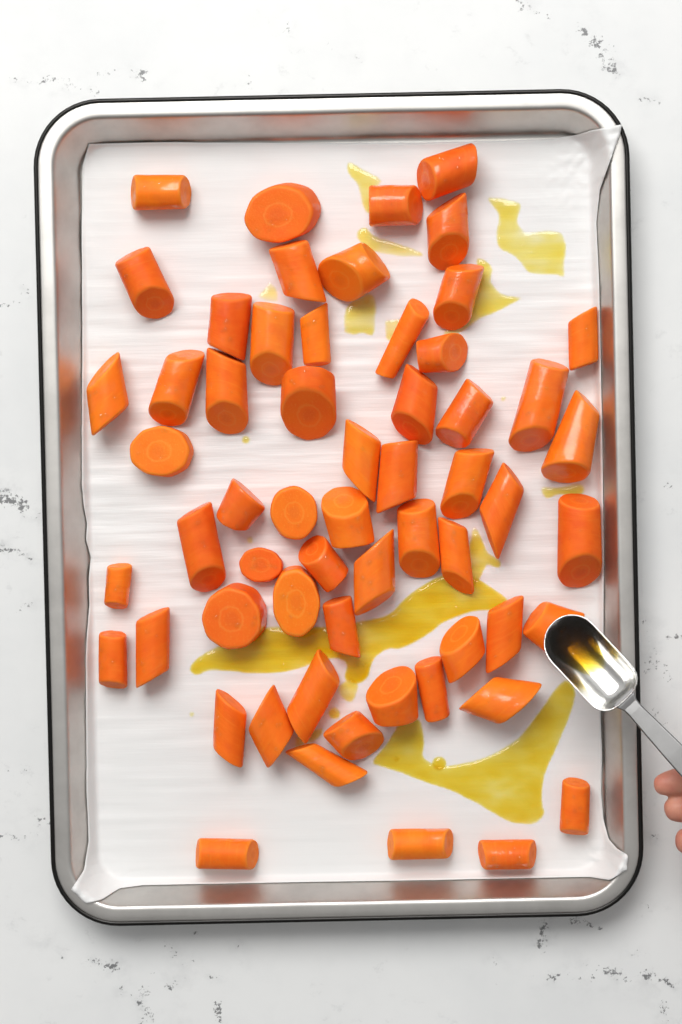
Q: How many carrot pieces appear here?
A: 59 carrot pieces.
